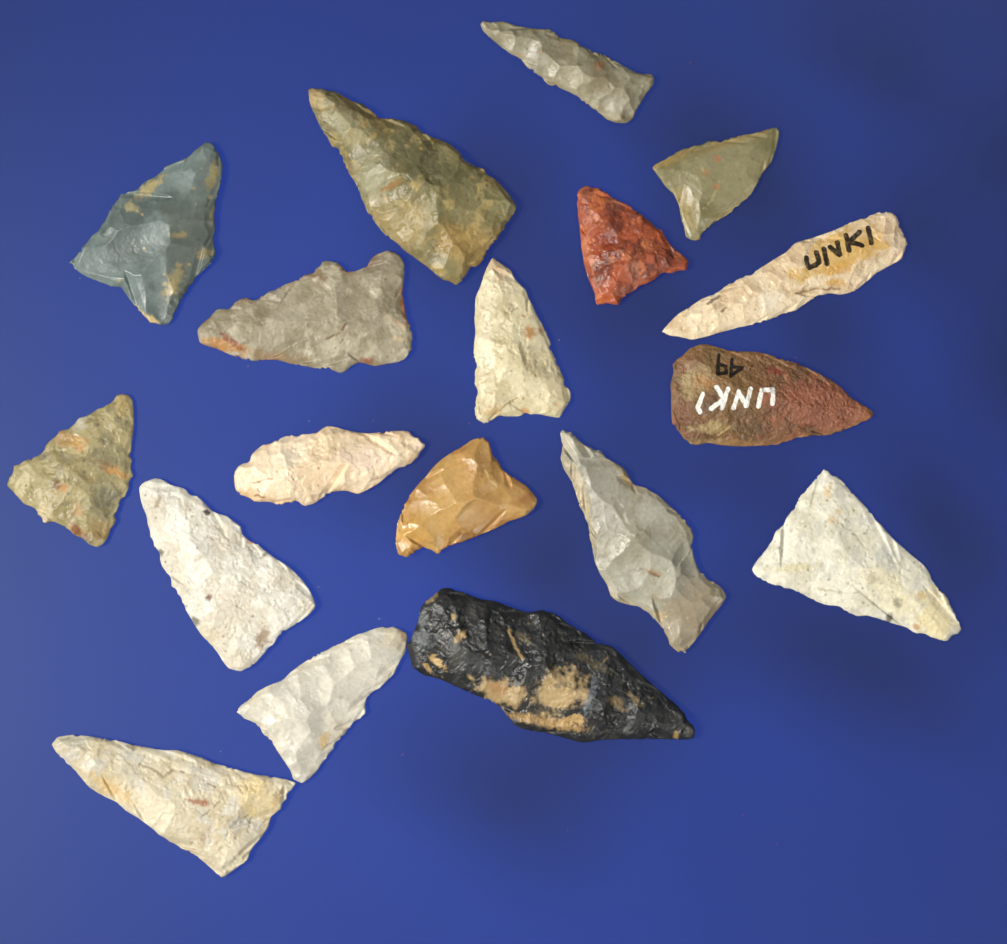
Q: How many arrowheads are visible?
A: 18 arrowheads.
